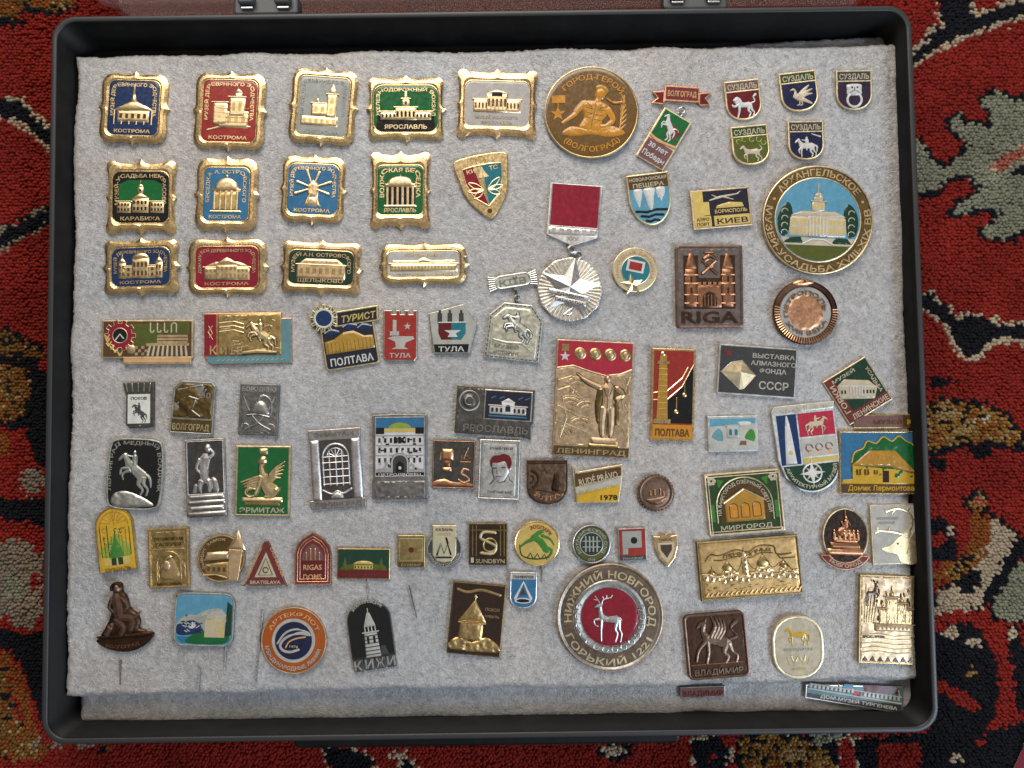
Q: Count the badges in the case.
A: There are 85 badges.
